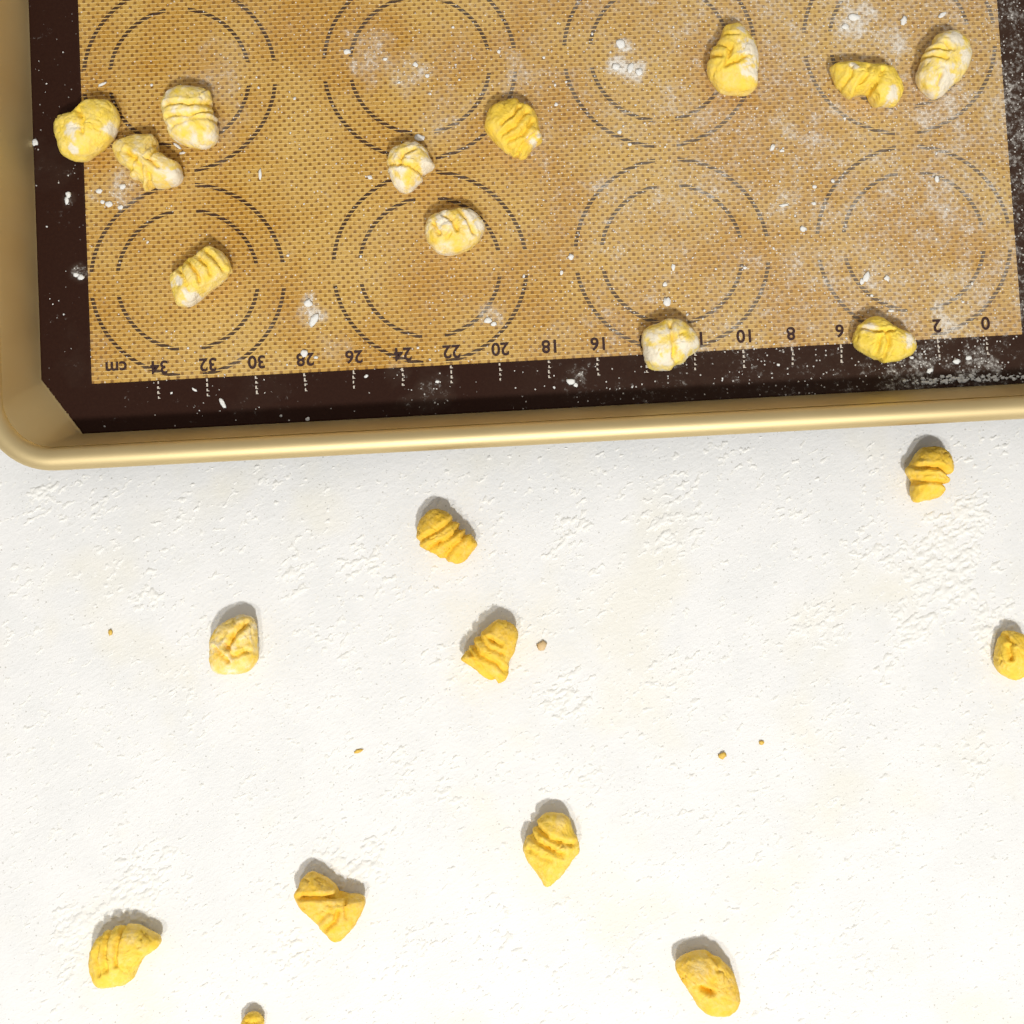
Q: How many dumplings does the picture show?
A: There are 22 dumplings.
